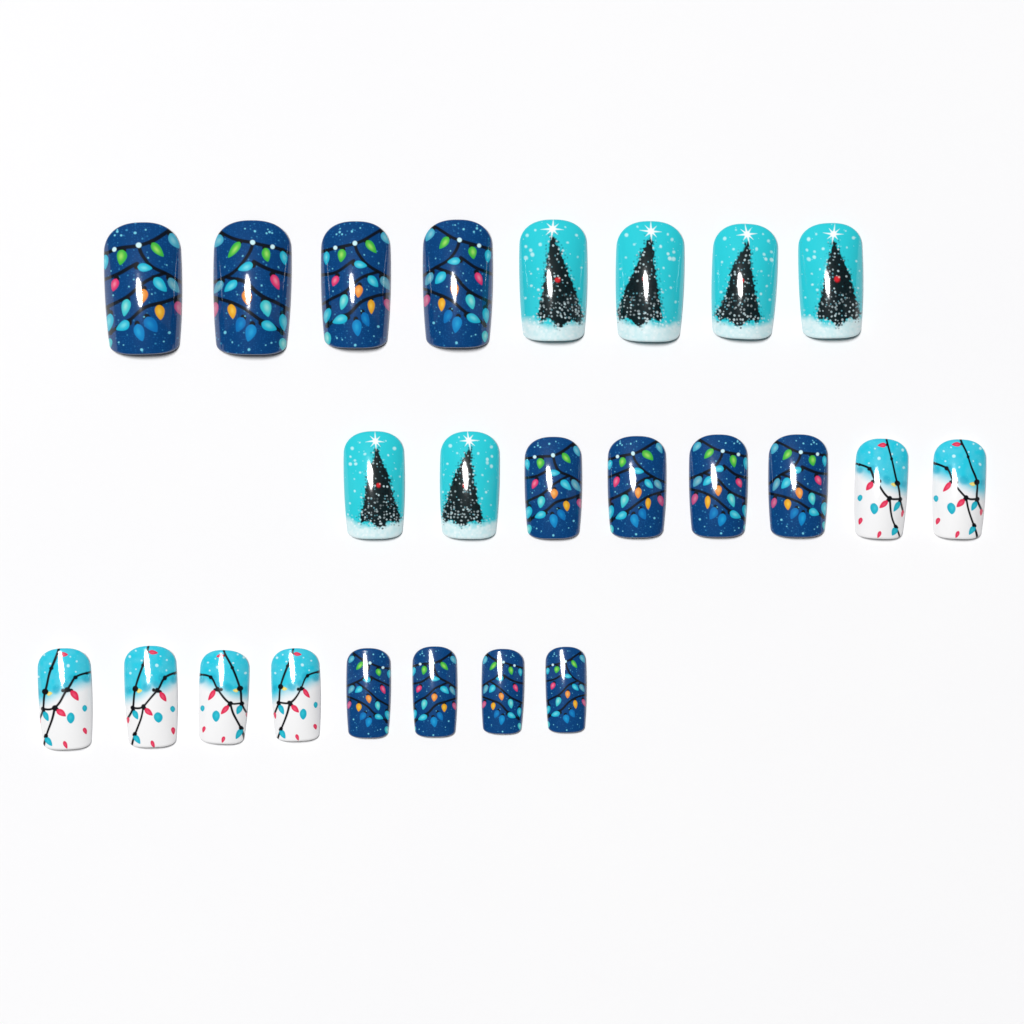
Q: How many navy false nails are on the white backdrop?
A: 12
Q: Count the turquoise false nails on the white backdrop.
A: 6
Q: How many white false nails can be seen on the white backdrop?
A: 6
